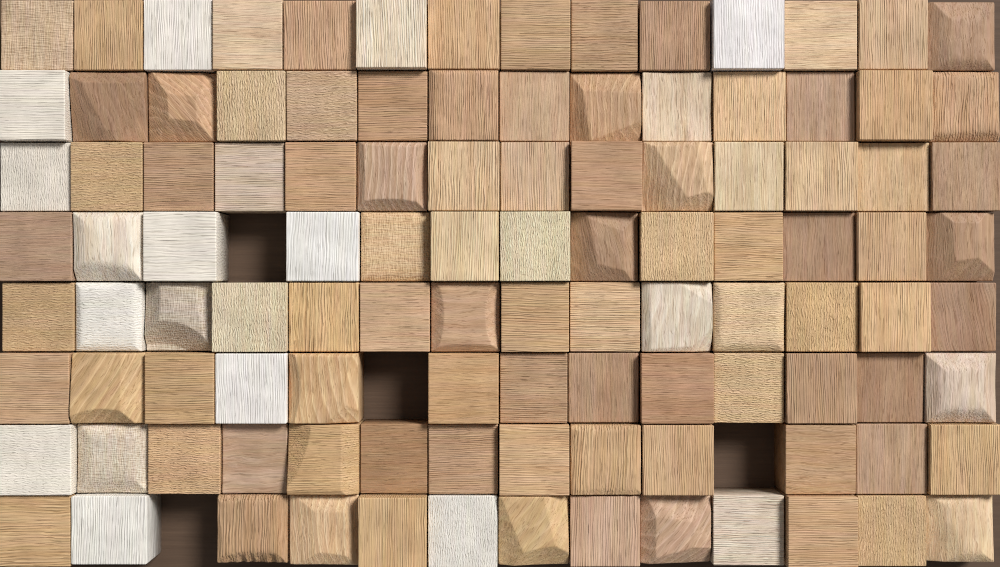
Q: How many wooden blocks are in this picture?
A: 108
